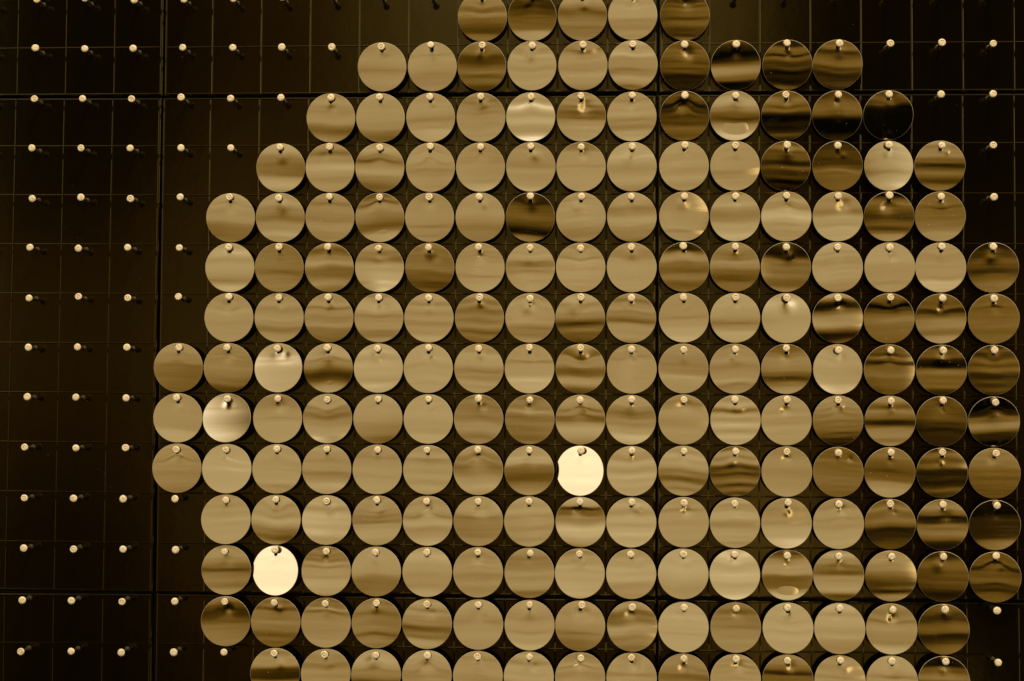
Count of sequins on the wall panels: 200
